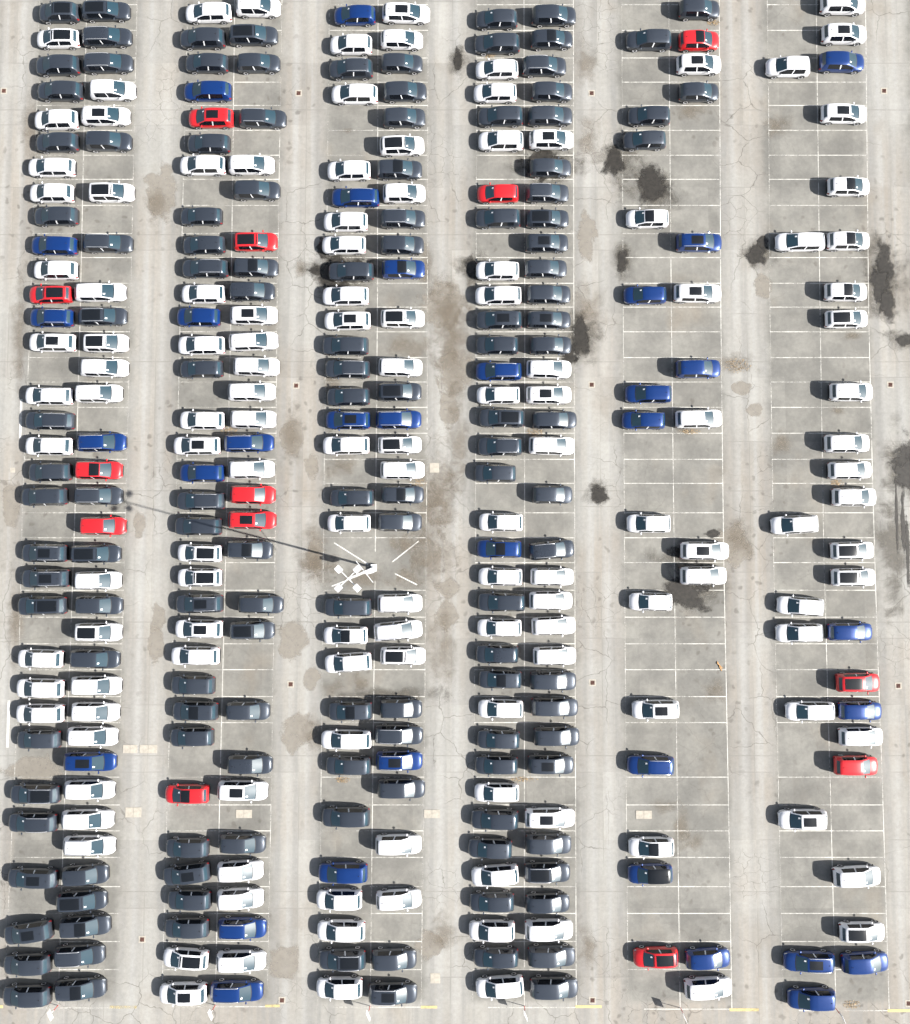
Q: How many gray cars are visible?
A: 135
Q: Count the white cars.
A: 136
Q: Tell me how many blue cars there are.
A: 33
